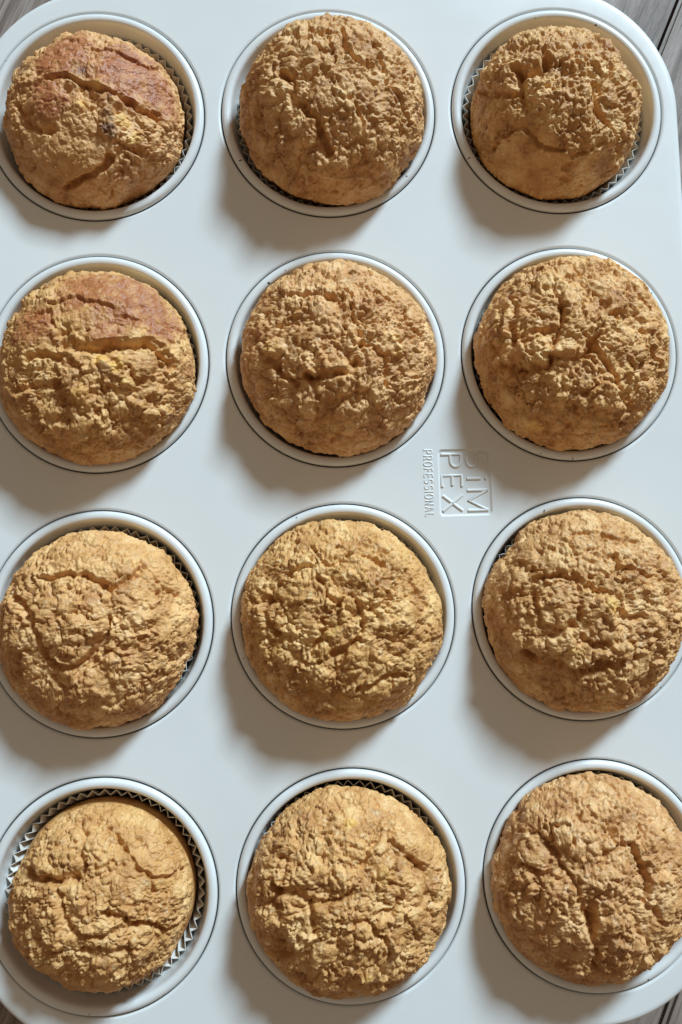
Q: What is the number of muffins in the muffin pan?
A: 12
